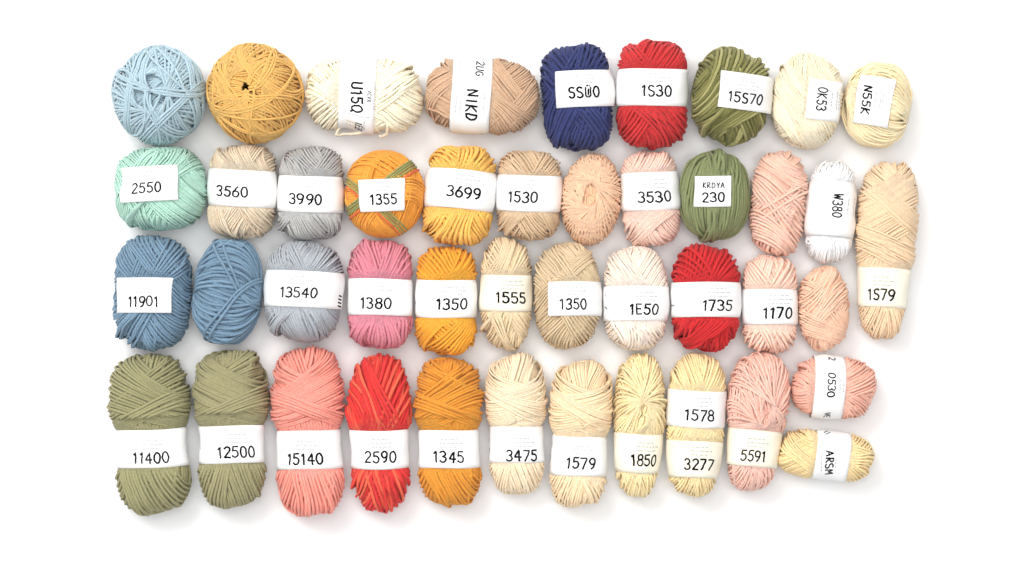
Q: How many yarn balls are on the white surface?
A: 44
